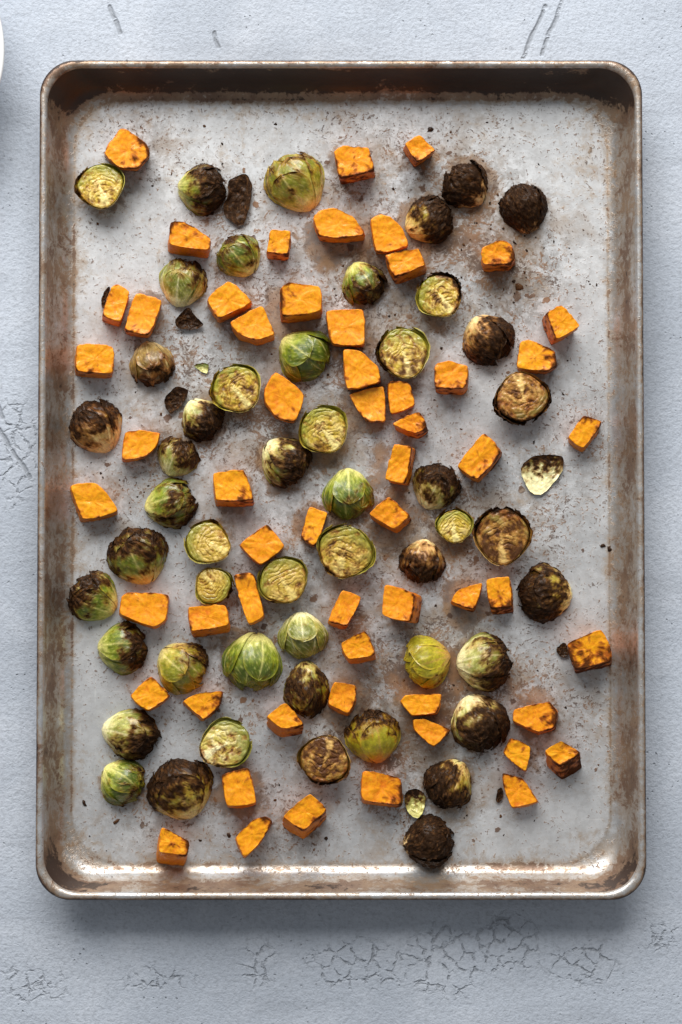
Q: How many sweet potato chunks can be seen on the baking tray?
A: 57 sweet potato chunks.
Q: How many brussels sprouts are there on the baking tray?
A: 50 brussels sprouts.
